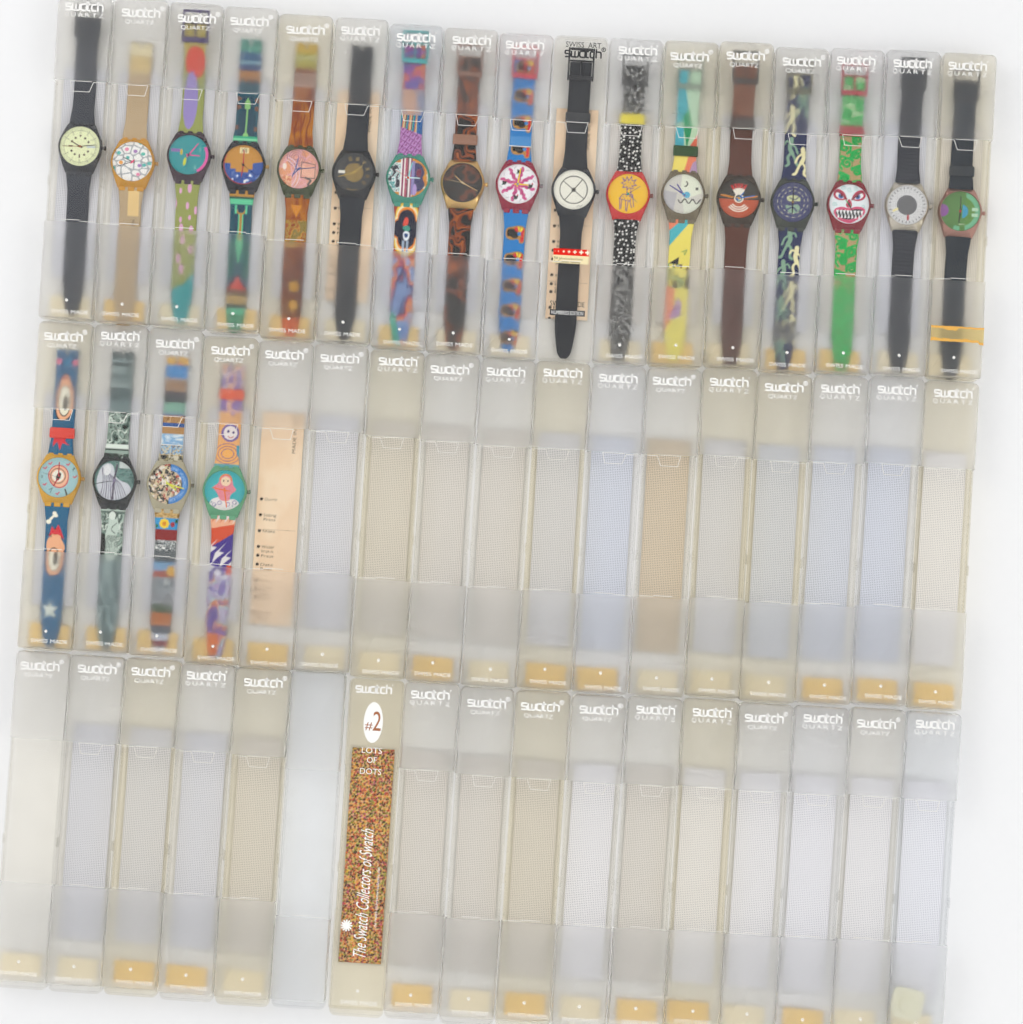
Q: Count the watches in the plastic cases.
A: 21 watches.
